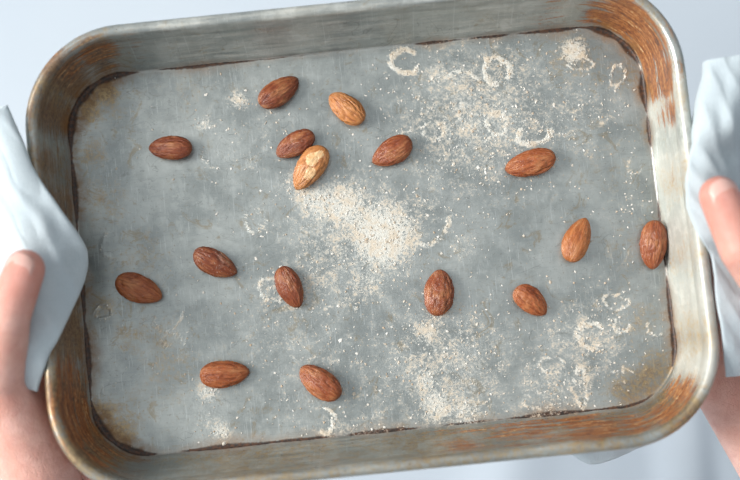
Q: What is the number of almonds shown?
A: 16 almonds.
